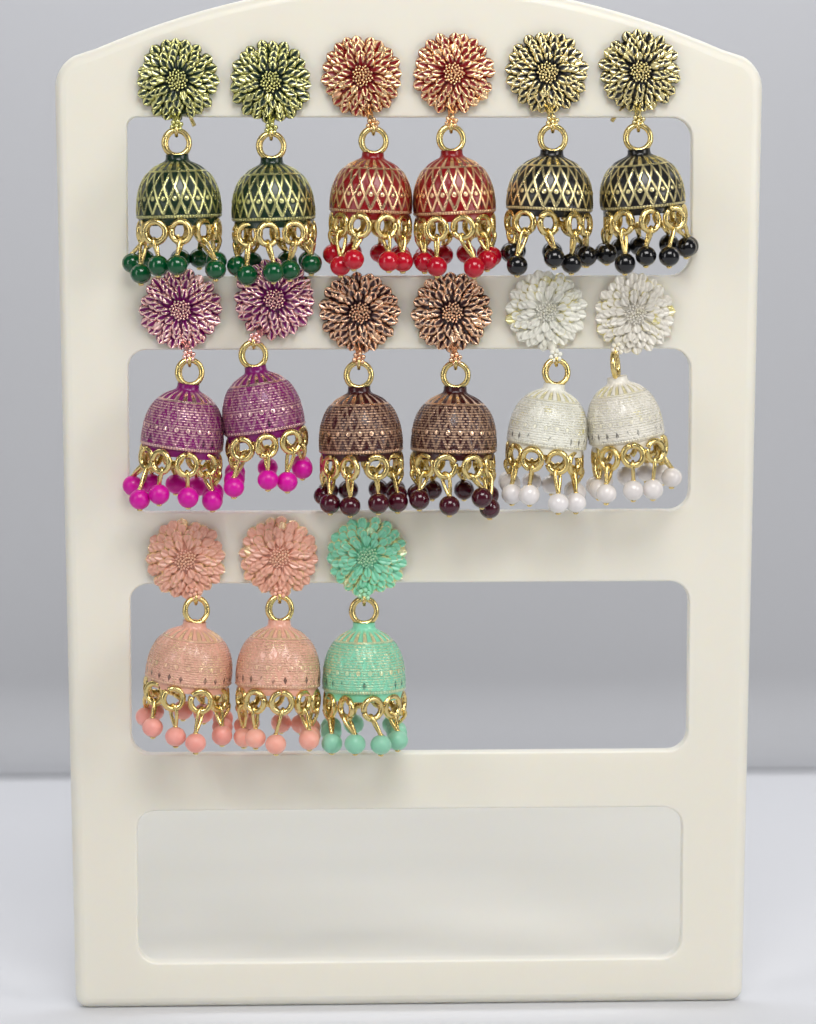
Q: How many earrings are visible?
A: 15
